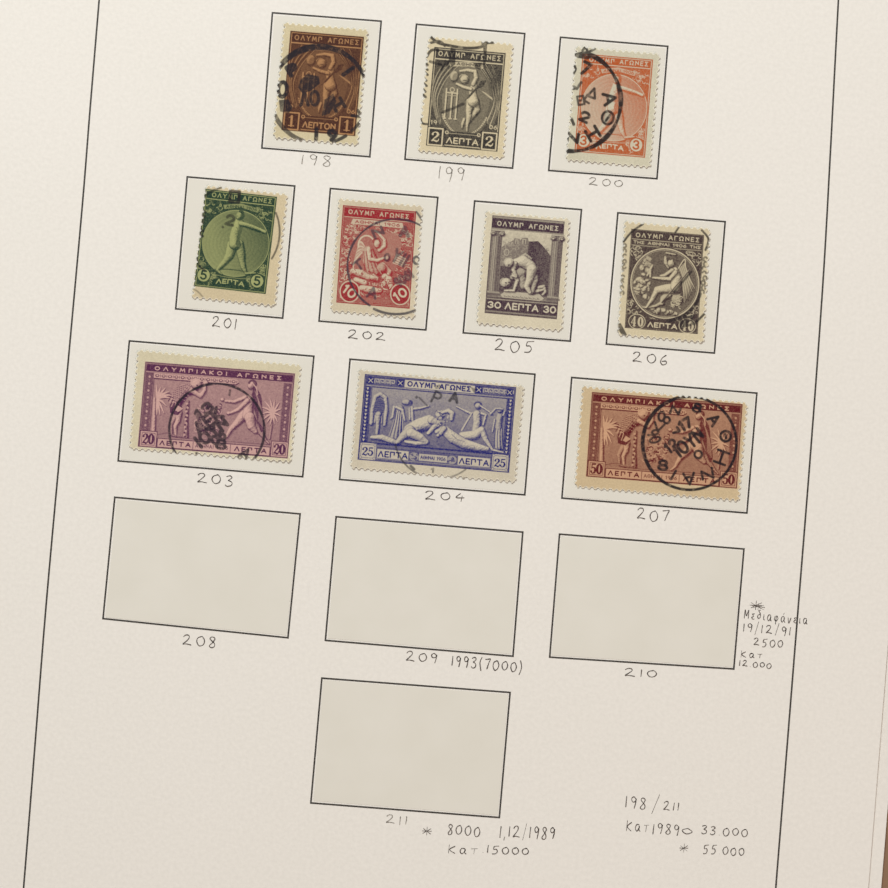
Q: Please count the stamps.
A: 10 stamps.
